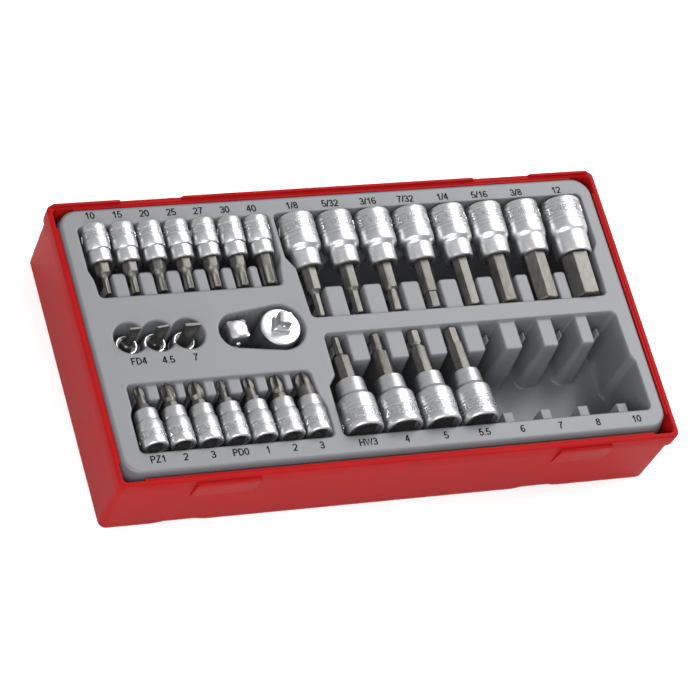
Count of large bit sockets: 12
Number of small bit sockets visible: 17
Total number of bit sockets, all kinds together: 29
